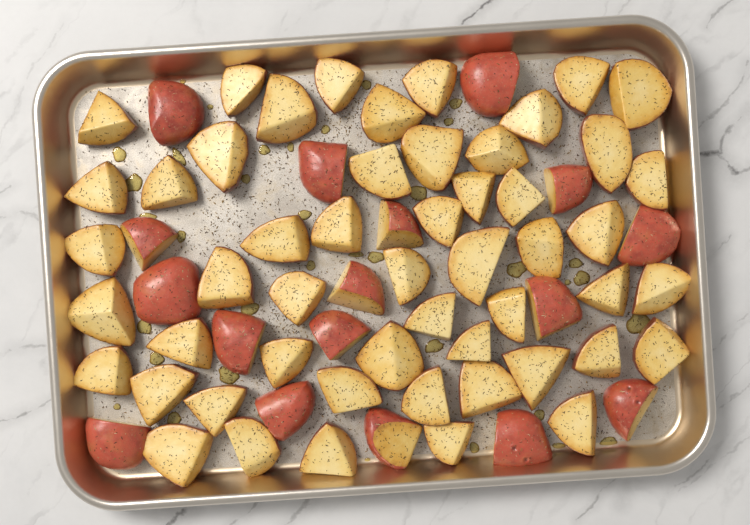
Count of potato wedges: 69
